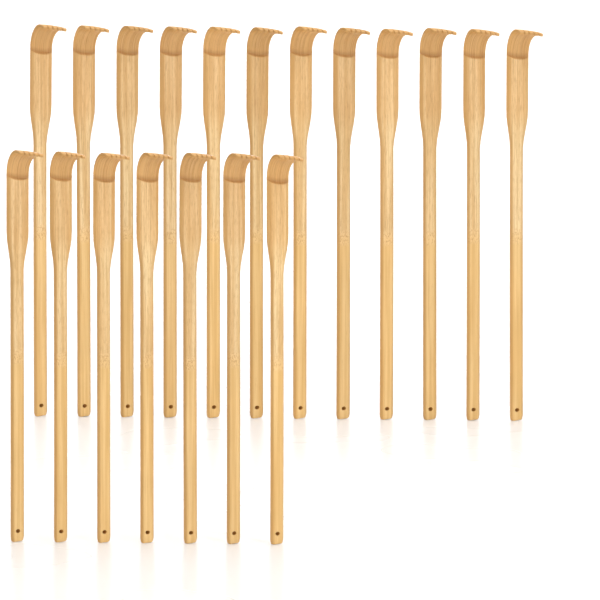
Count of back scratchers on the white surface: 19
